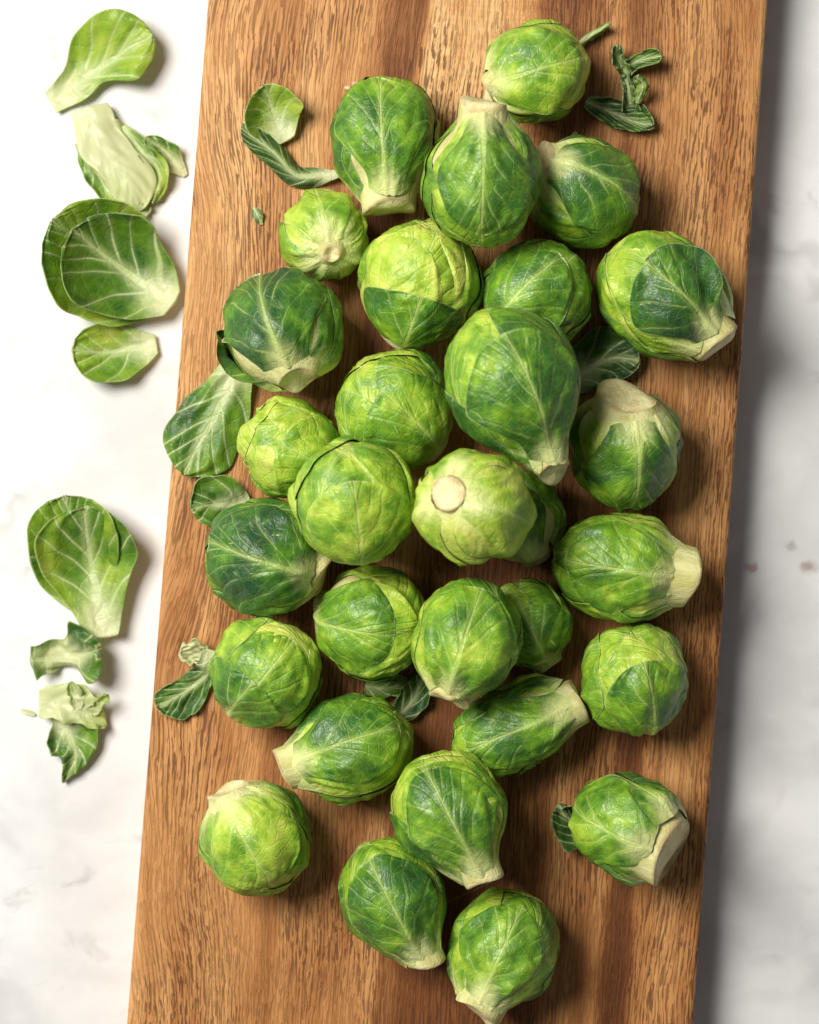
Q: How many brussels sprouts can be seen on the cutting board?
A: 30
